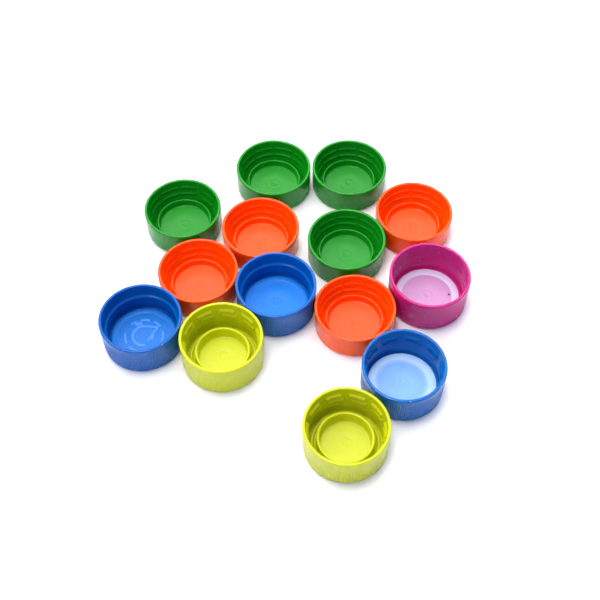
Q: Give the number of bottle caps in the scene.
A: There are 14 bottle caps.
